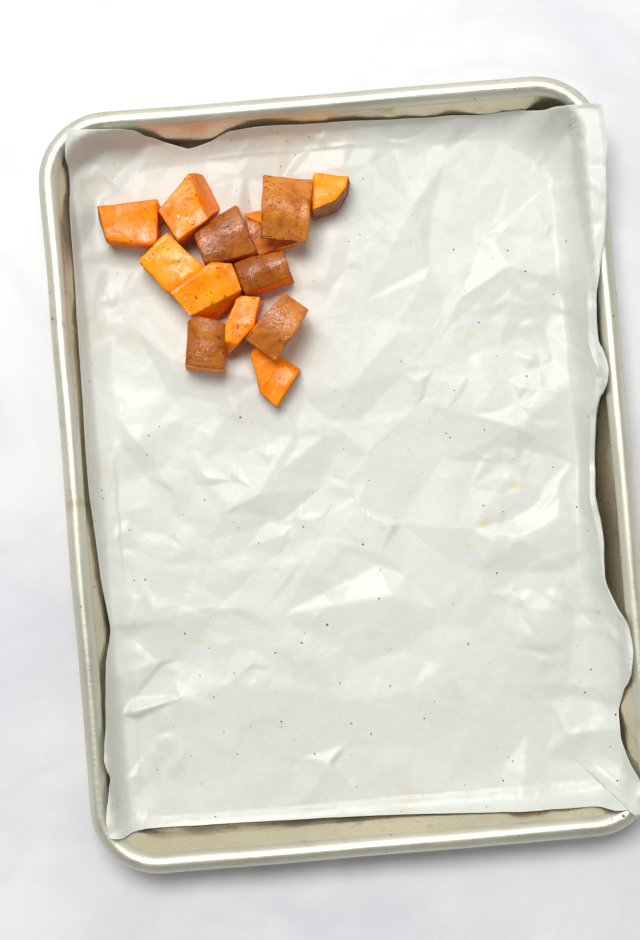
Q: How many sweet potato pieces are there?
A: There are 13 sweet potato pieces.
